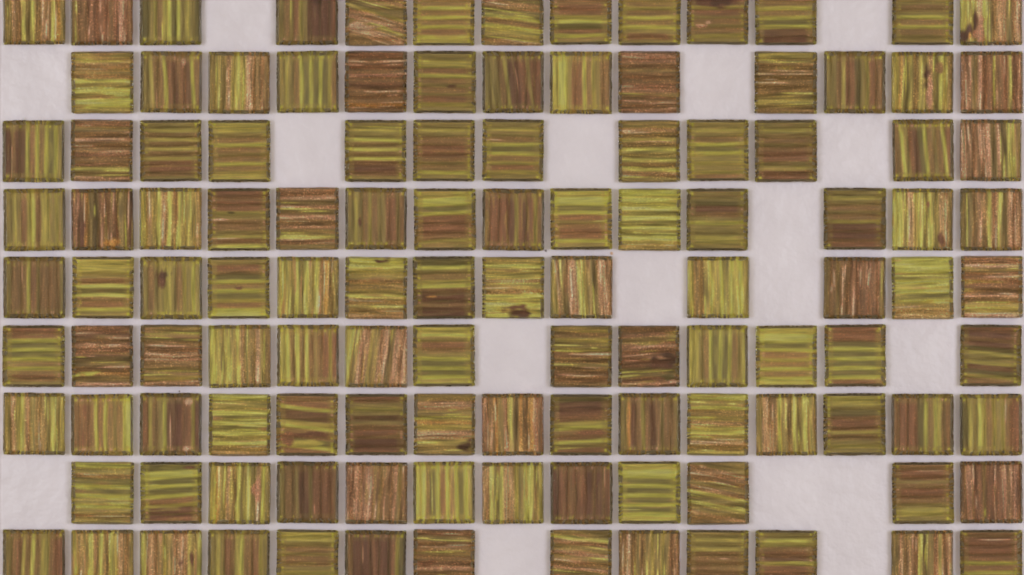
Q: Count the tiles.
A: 118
